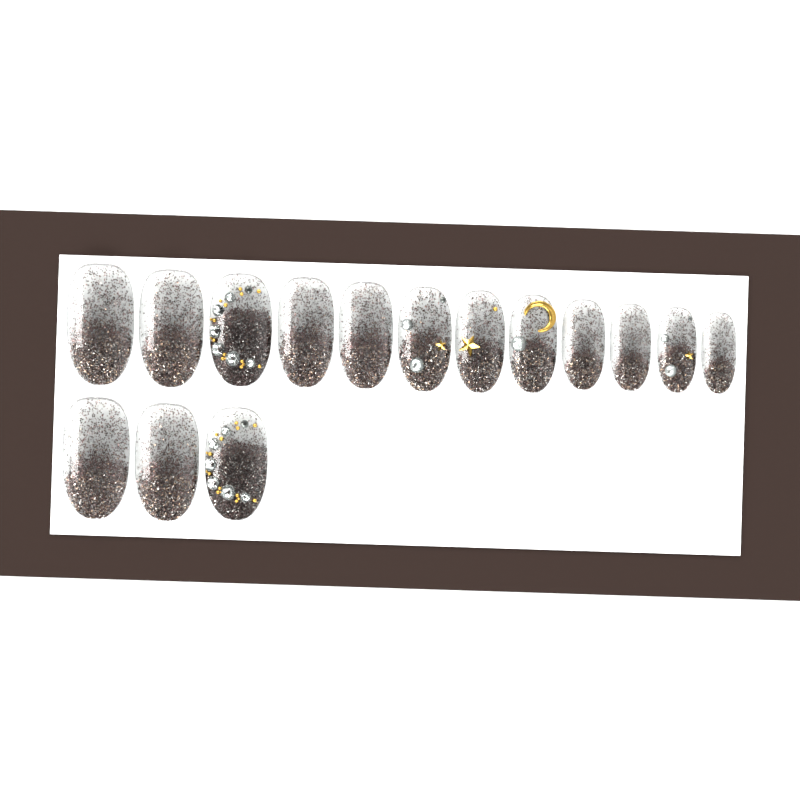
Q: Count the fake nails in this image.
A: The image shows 15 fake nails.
